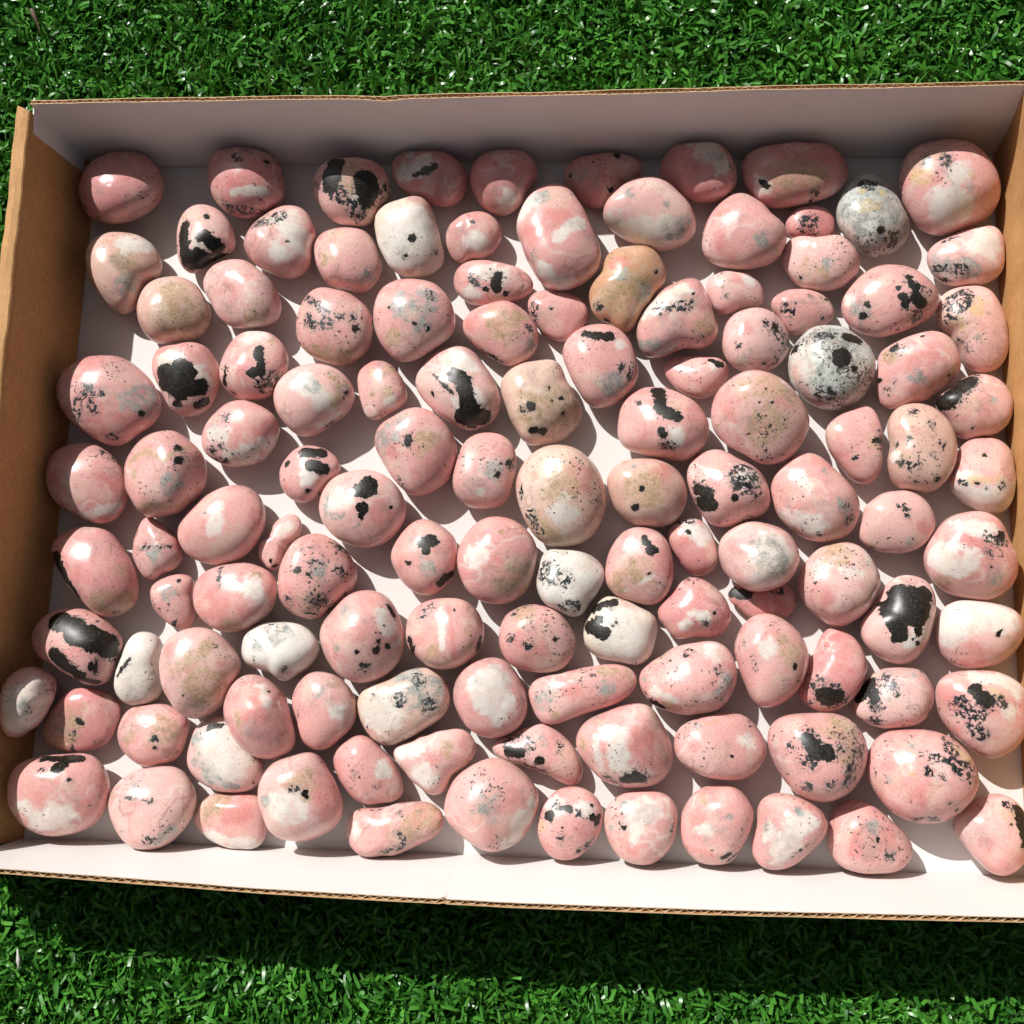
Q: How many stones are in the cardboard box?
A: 125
